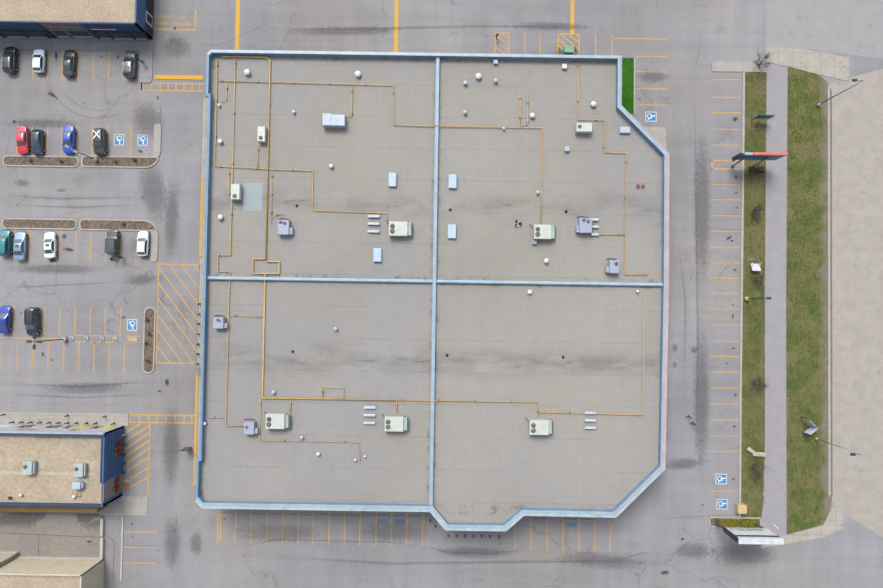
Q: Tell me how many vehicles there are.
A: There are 15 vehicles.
